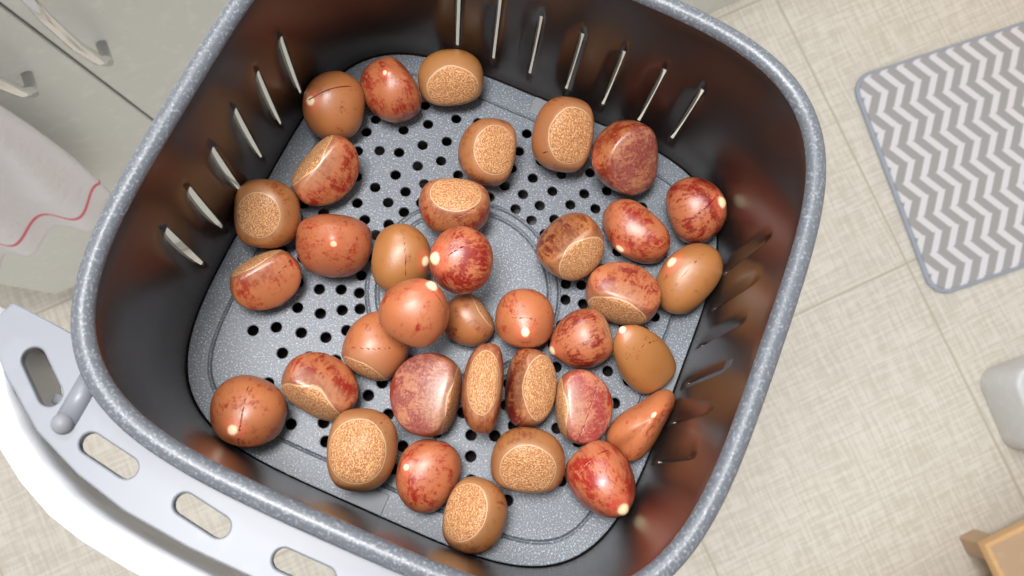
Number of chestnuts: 36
